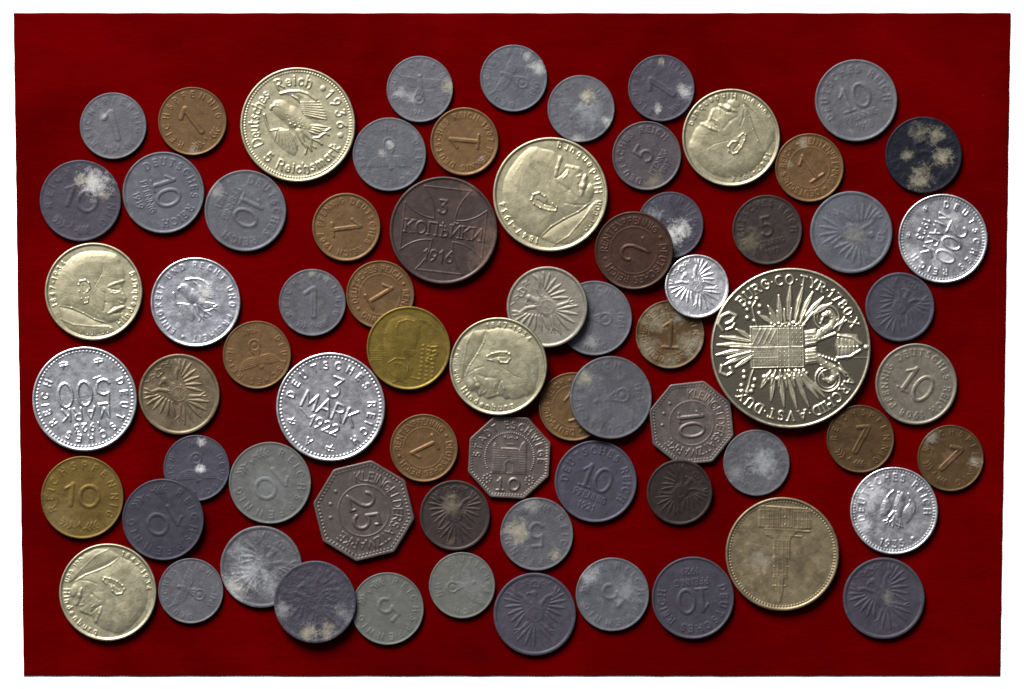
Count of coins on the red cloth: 71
